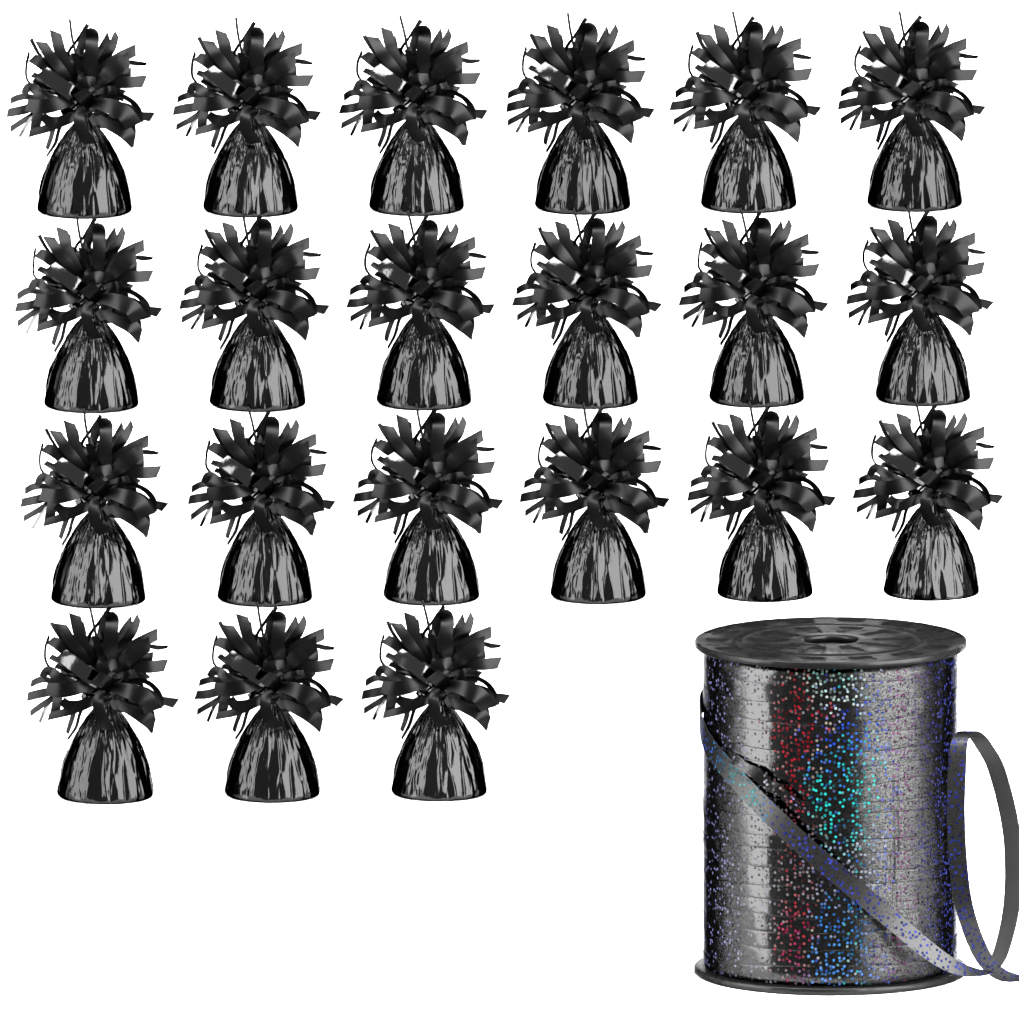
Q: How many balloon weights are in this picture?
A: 21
